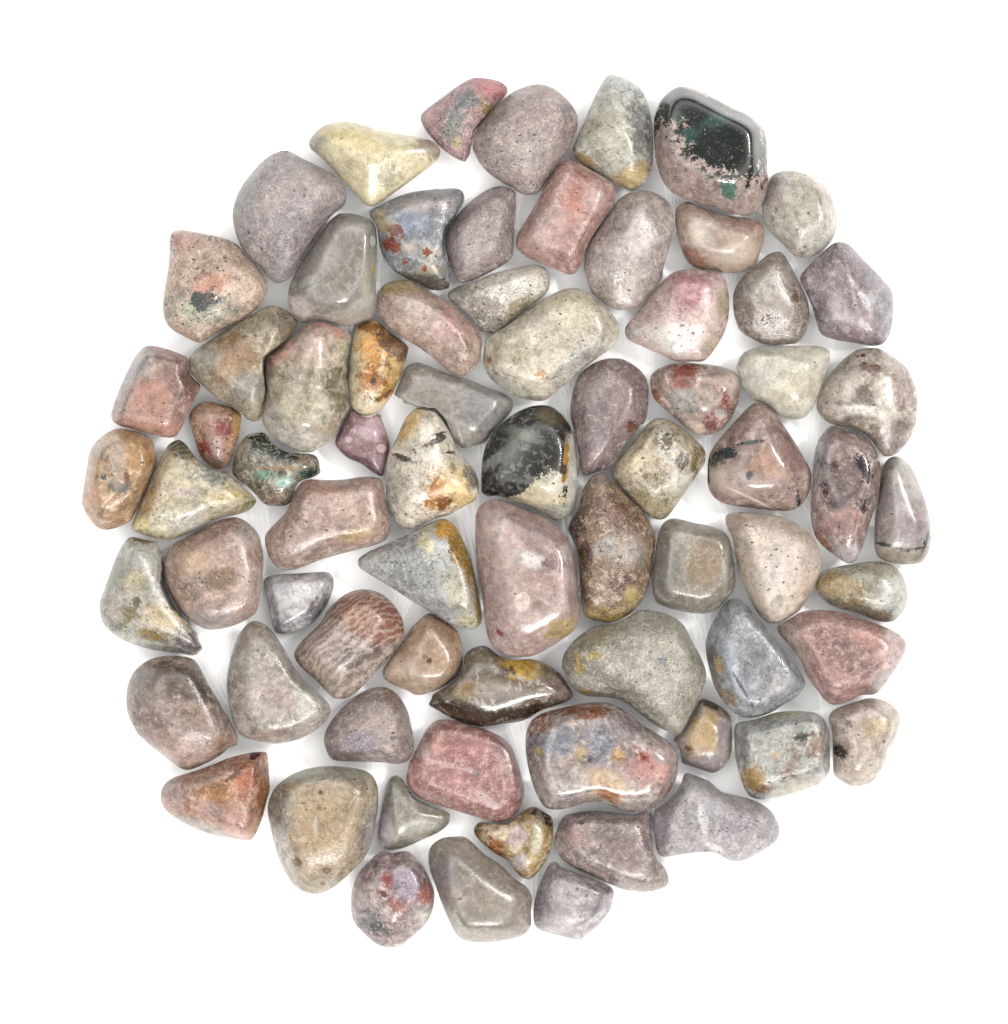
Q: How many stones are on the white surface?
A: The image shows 73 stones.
